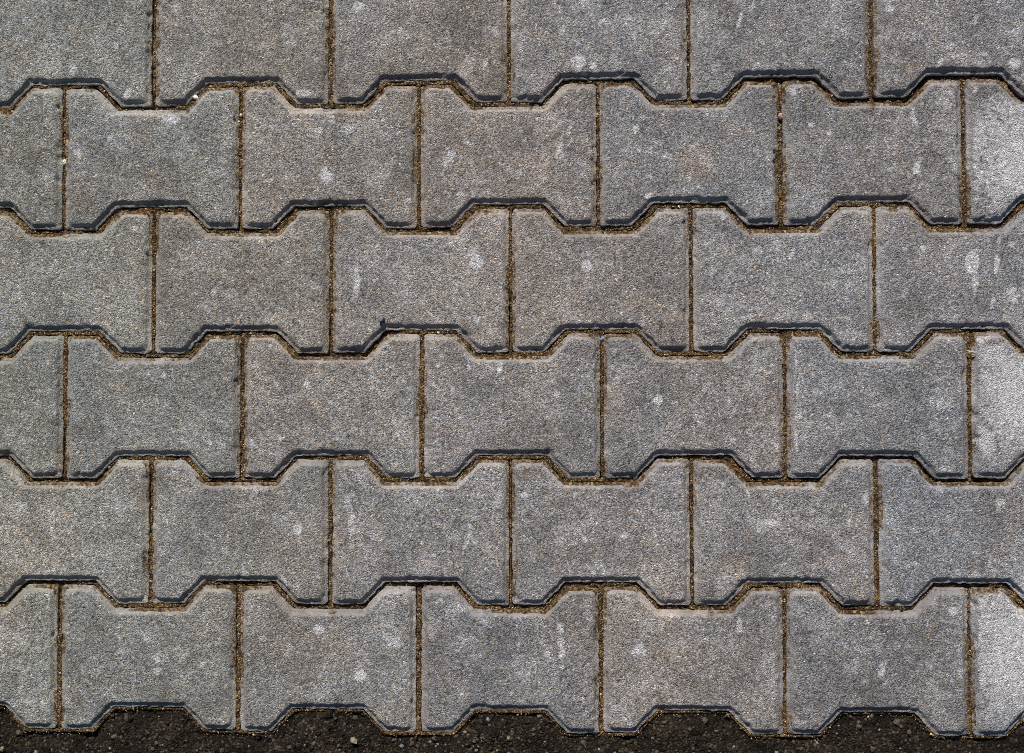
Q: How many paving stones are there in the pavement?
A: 39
